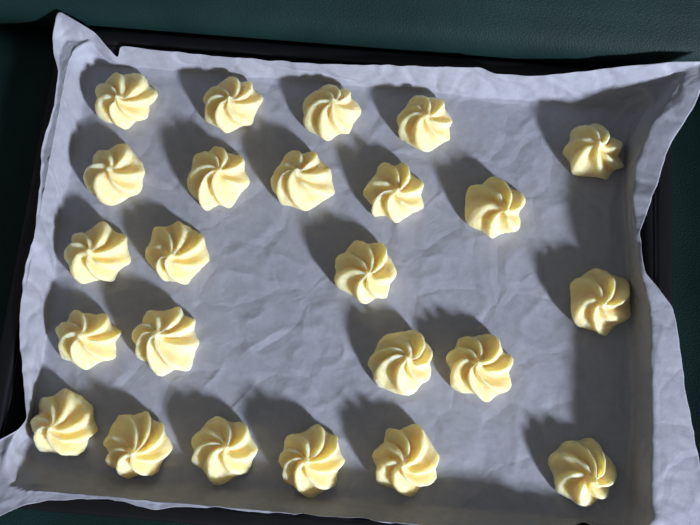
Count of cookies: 24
